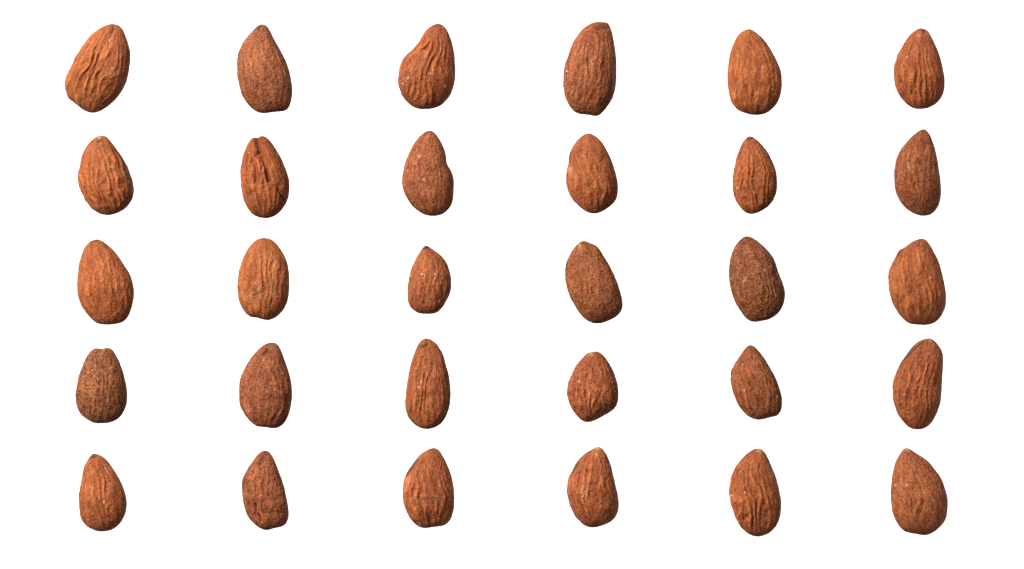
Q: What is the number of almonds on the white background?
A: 30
